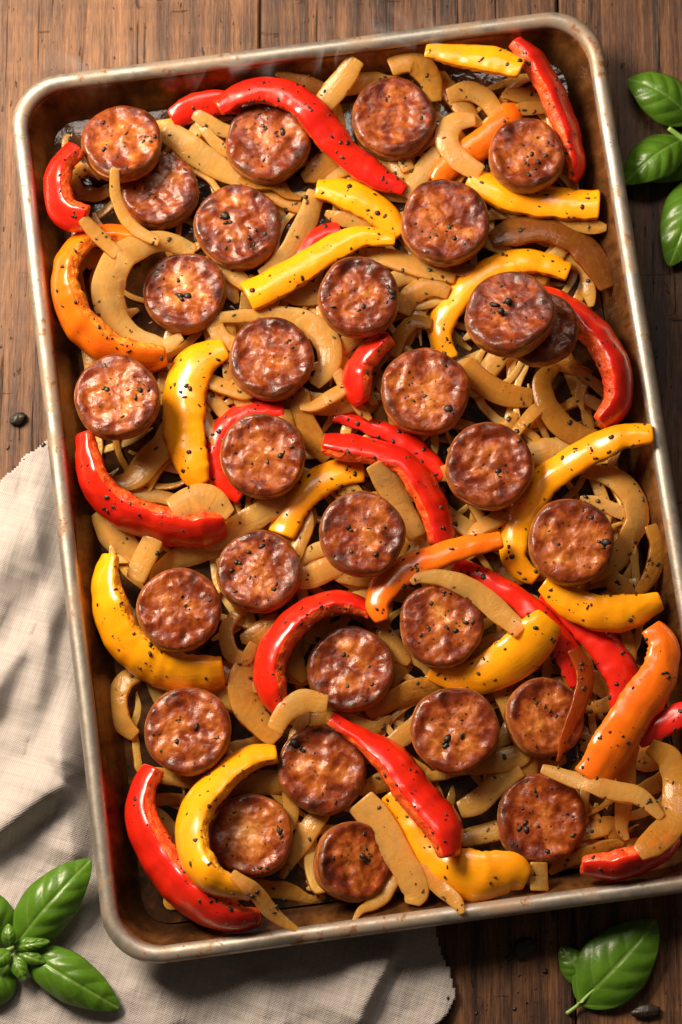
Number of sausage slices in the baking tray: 29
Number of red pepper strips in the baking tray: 18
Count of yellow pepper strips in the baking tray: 13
